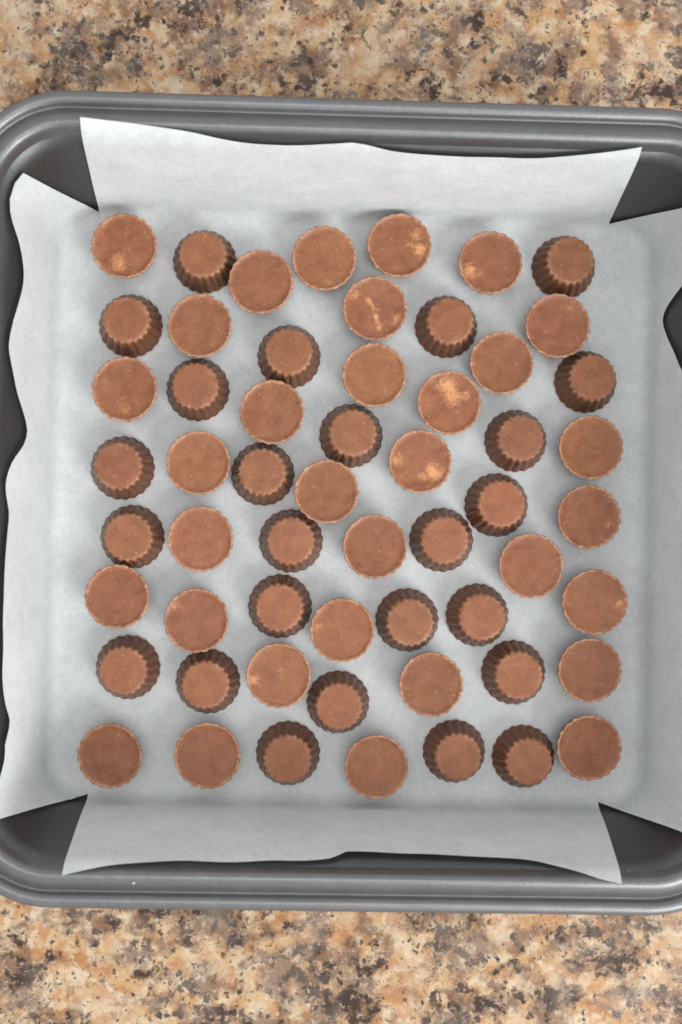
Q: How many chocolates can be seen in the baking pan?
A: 57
